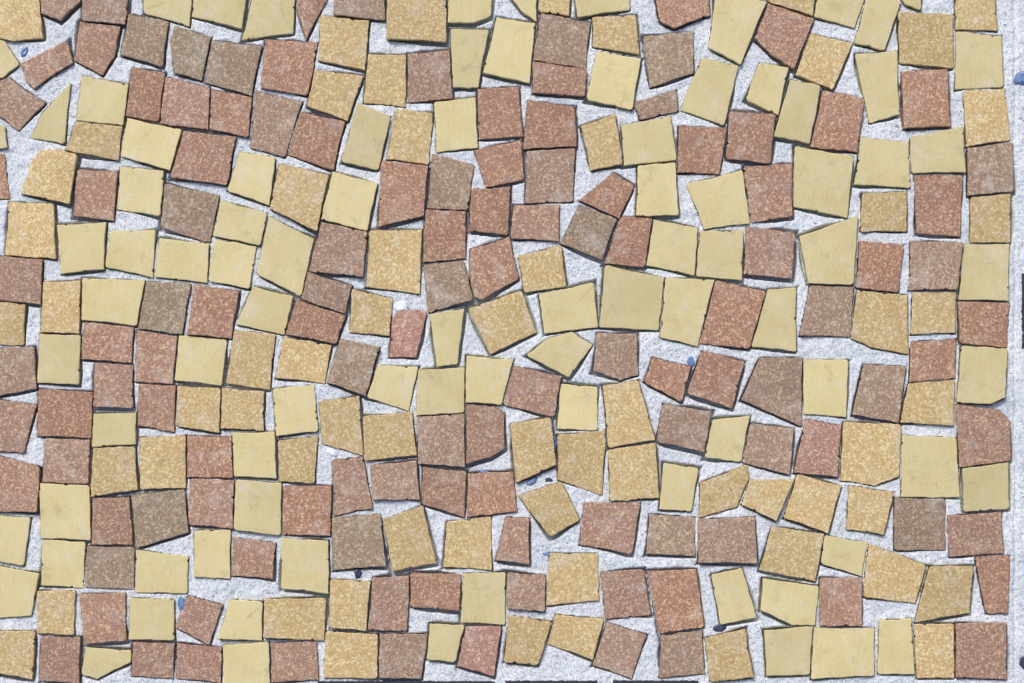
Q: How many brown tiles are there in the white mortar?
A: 120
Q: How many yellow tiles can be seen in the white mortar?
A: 87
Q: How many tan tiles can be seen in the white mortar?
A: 63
